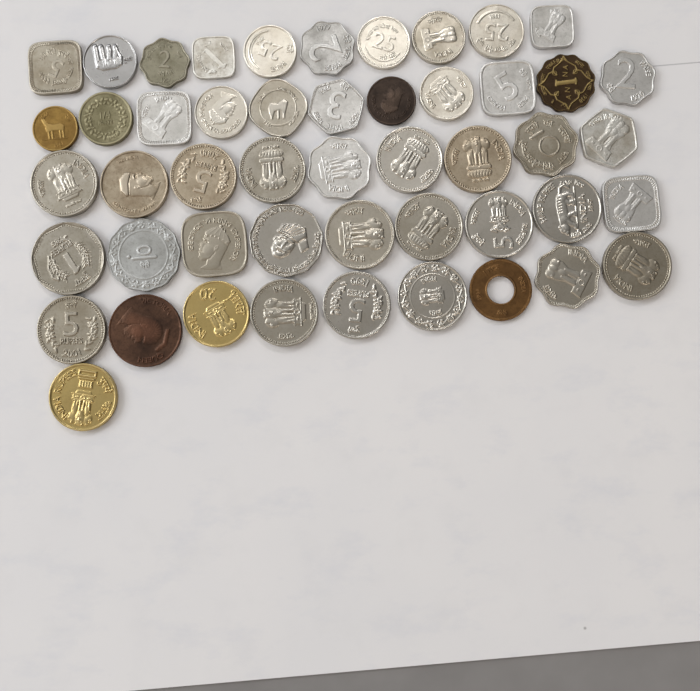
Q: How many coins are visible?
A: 49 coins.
